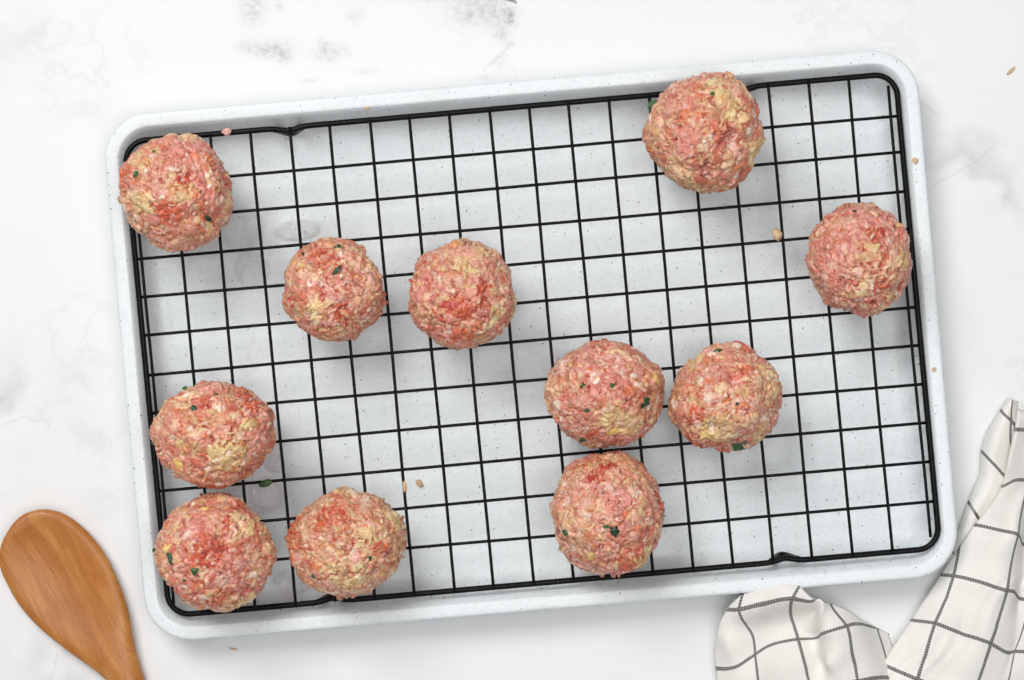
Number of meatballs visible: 11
